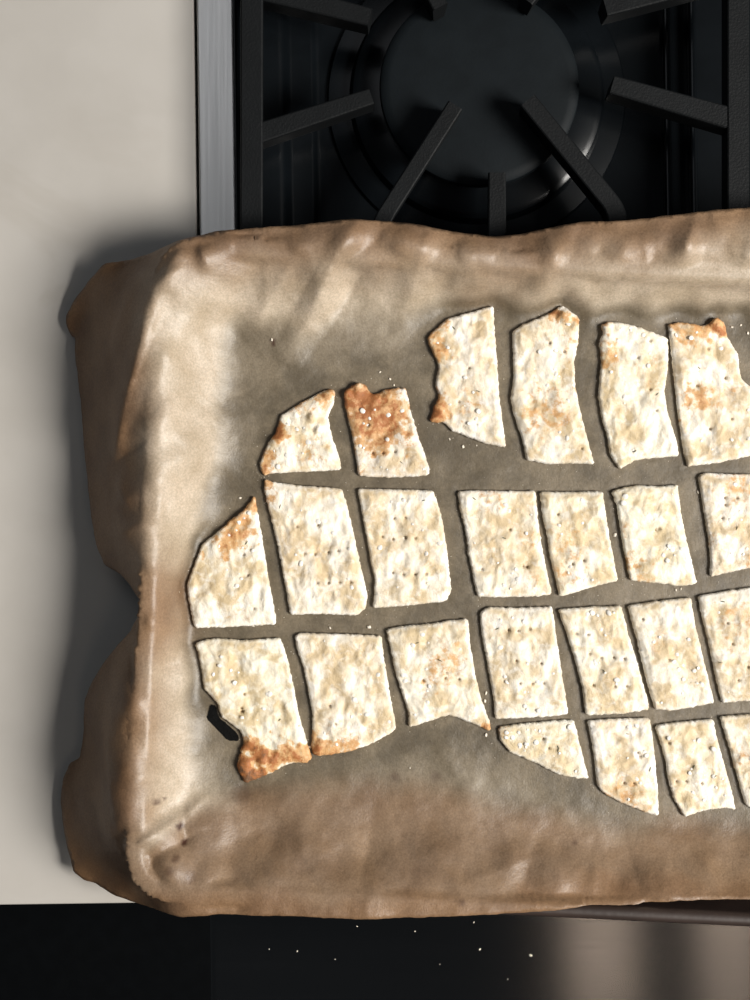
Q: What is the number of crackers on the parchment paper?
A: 24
